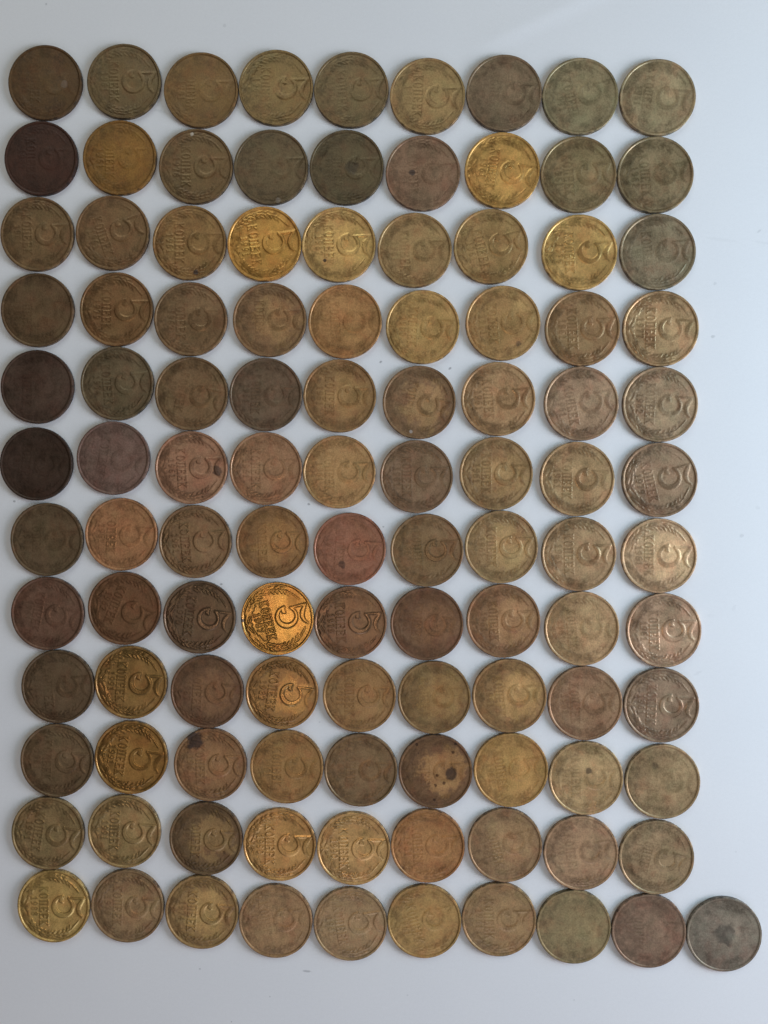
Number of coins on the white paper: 109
